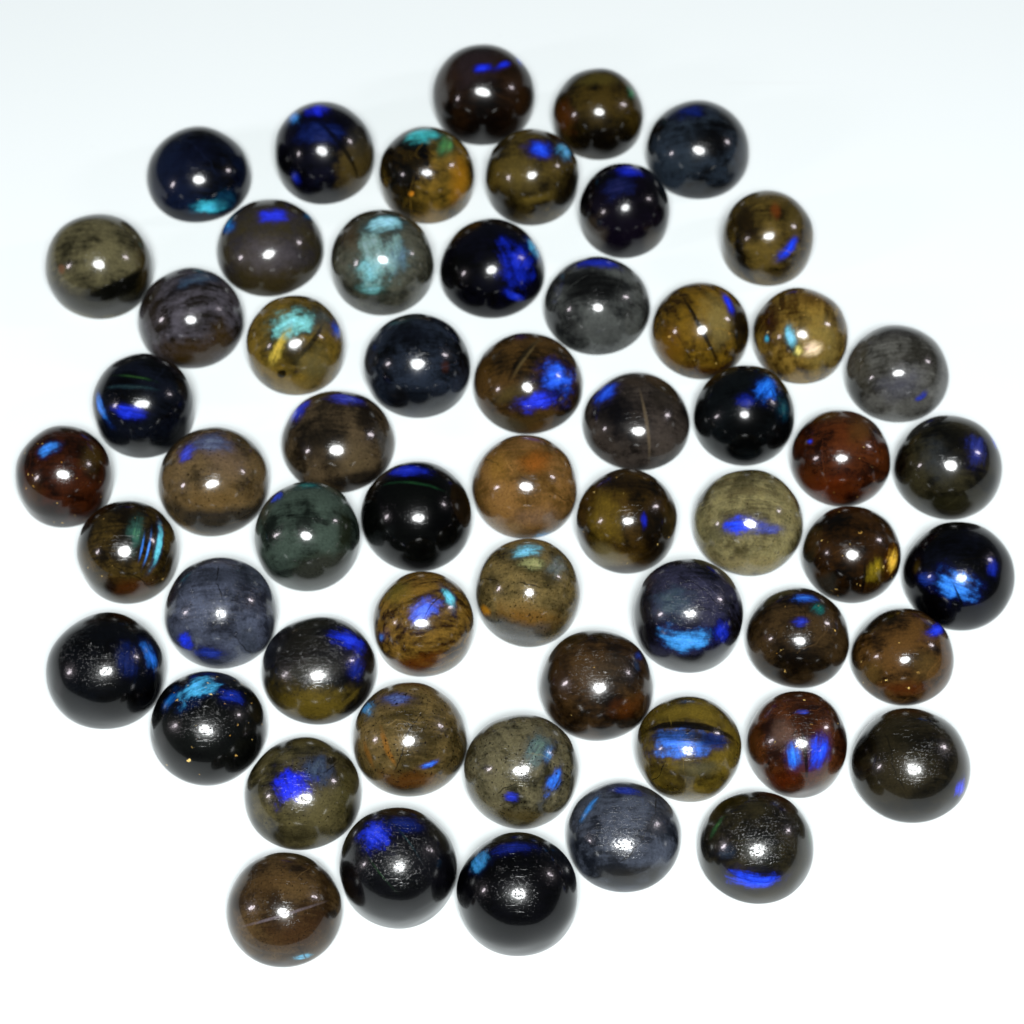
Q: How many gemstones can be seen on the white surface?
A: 58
